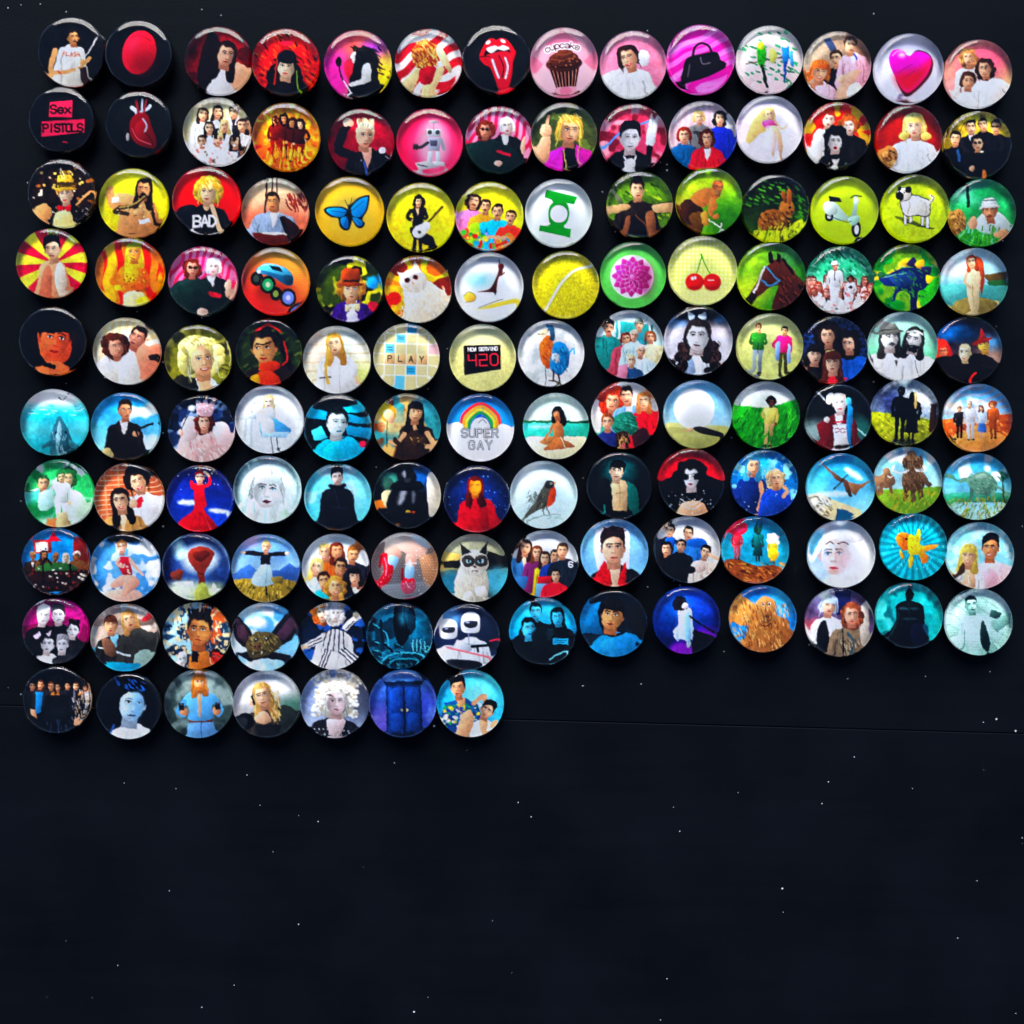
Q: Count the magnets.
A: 133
